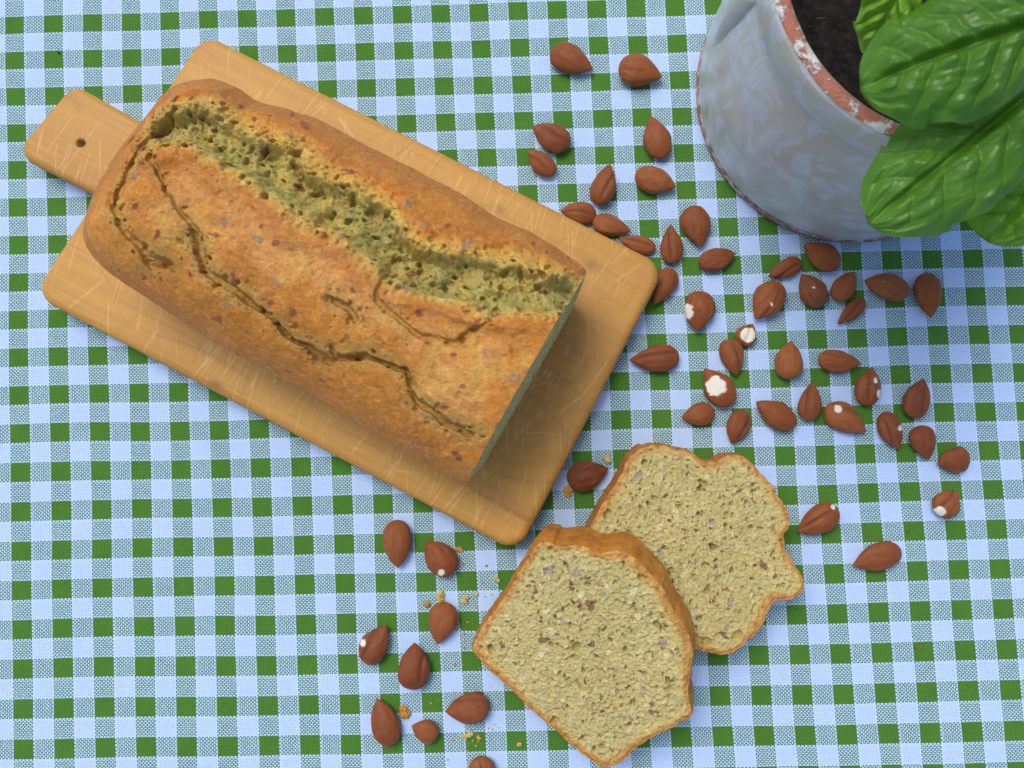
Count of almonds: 52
